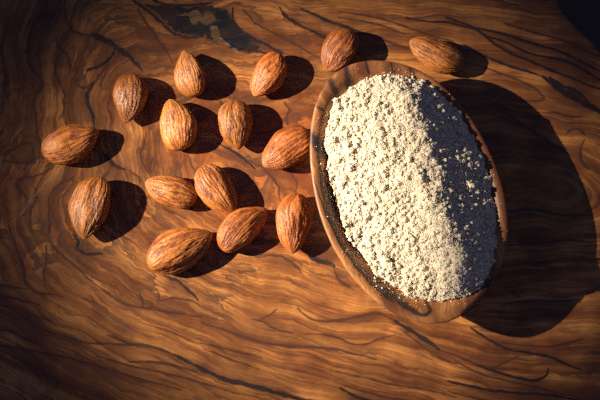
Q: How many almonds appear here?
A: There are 15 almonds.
